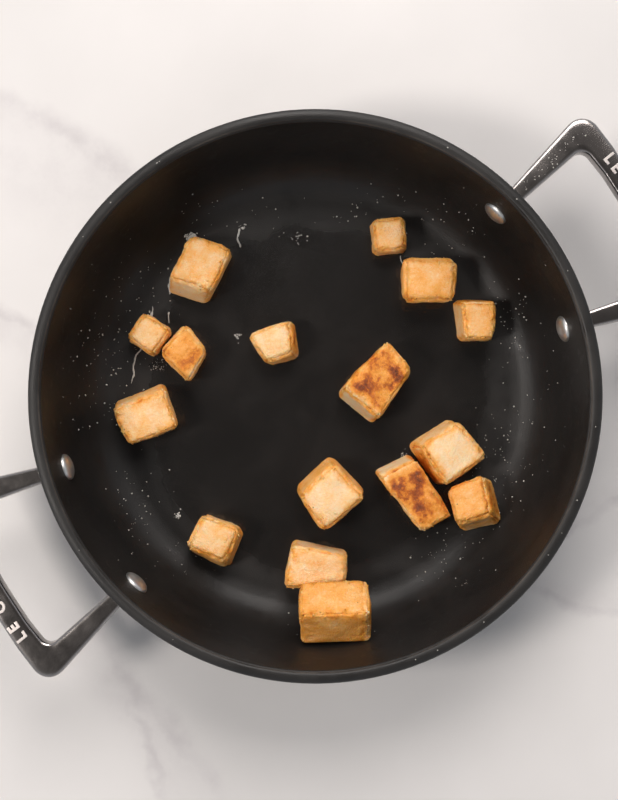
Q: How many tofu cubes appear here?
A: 16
